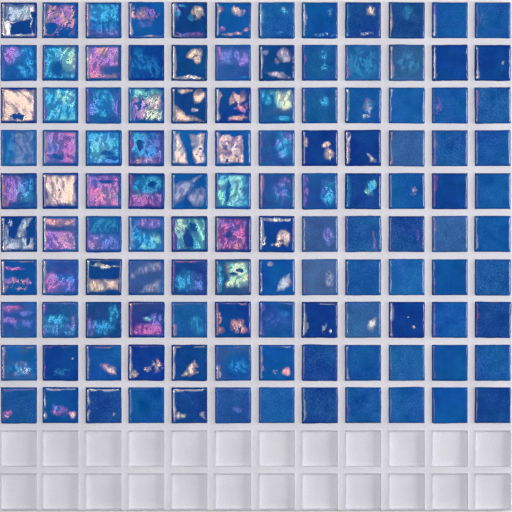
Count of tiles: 120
